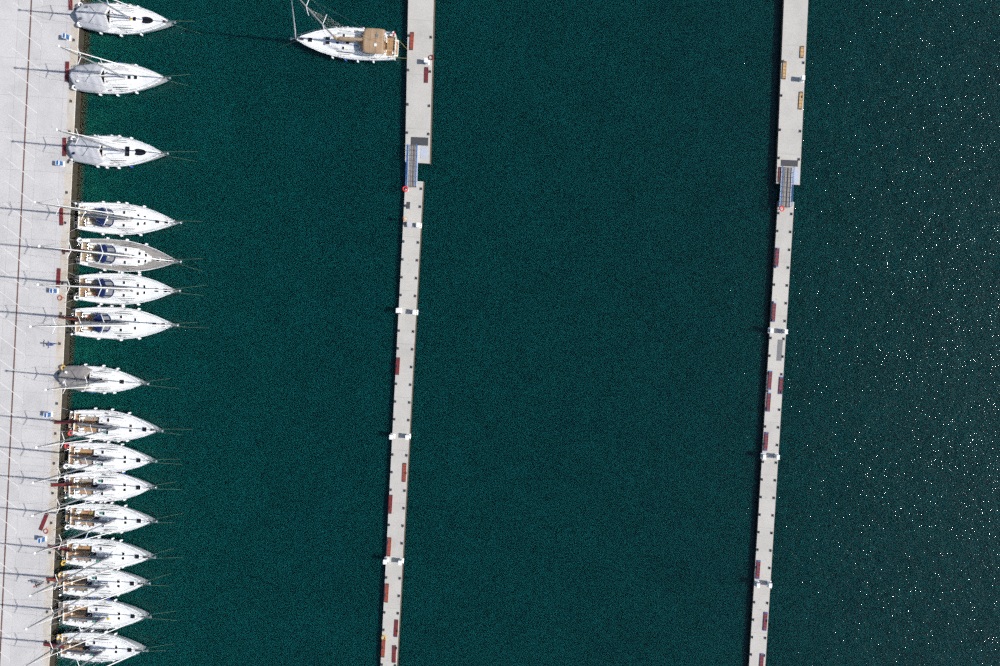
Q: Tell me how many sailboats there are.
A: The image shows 17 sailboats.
